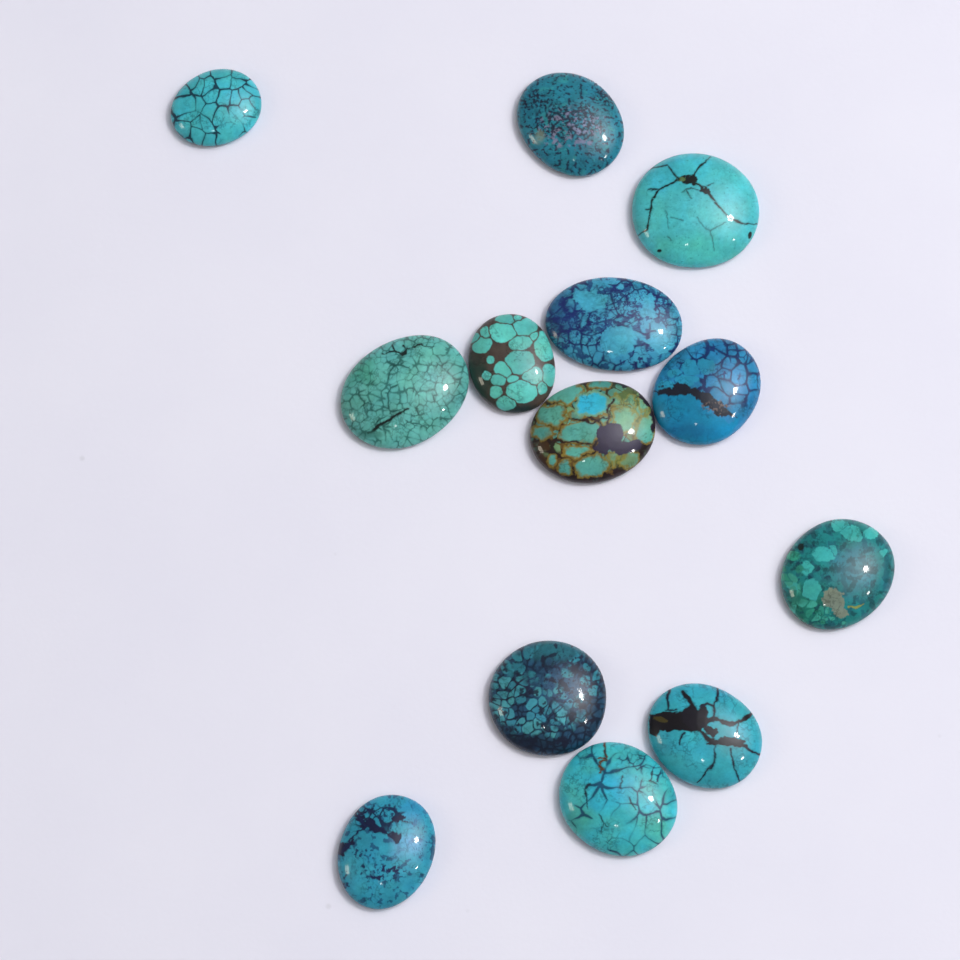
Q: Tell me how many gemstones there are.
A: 13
